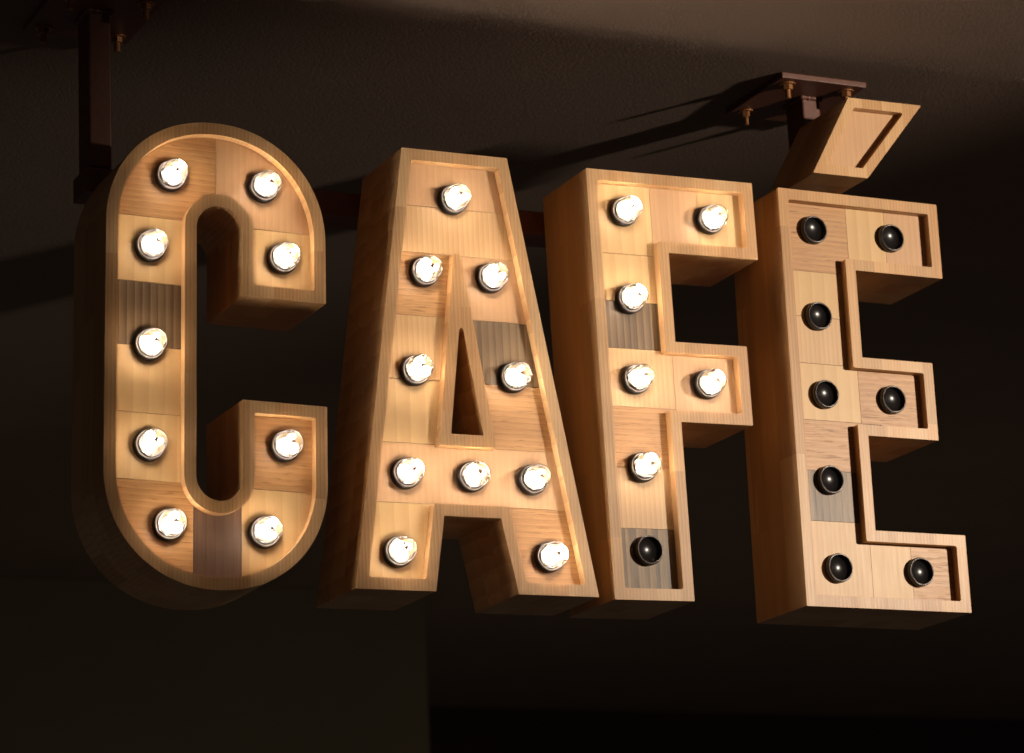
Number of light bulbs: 25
